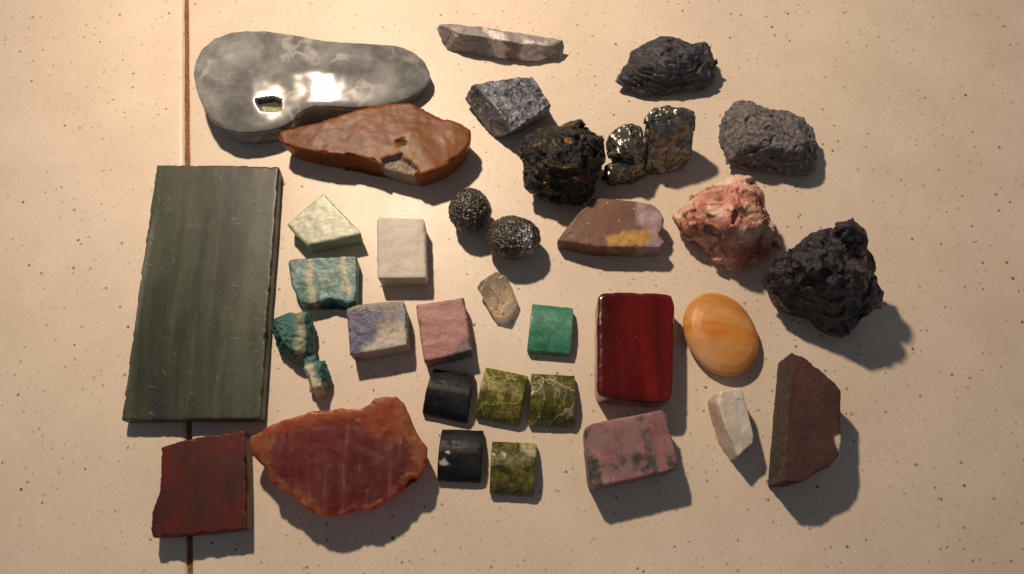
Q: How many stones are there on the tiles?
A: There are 34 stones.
